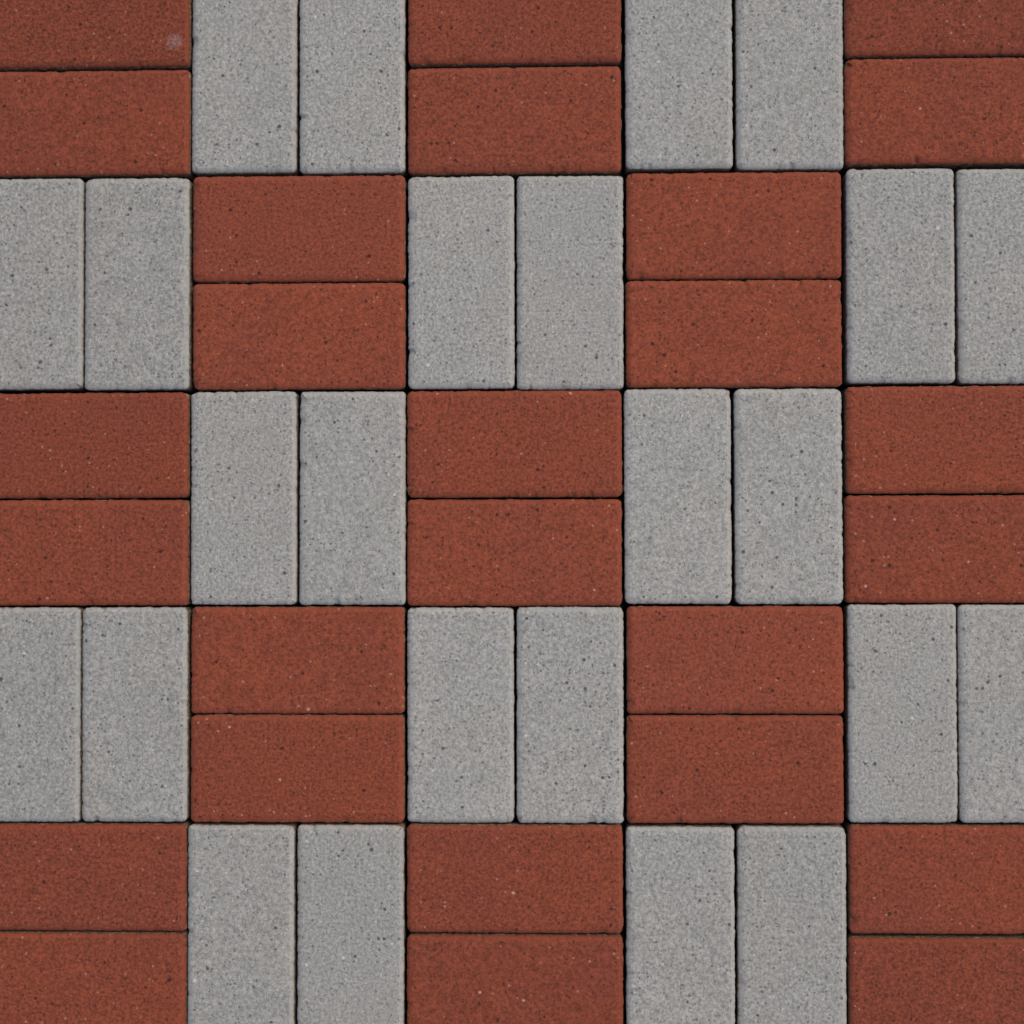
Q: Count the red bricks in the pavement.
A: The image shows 26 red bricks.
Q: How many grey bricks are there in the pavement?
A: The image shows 24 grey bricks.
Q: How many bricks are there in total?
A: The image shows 50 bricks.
